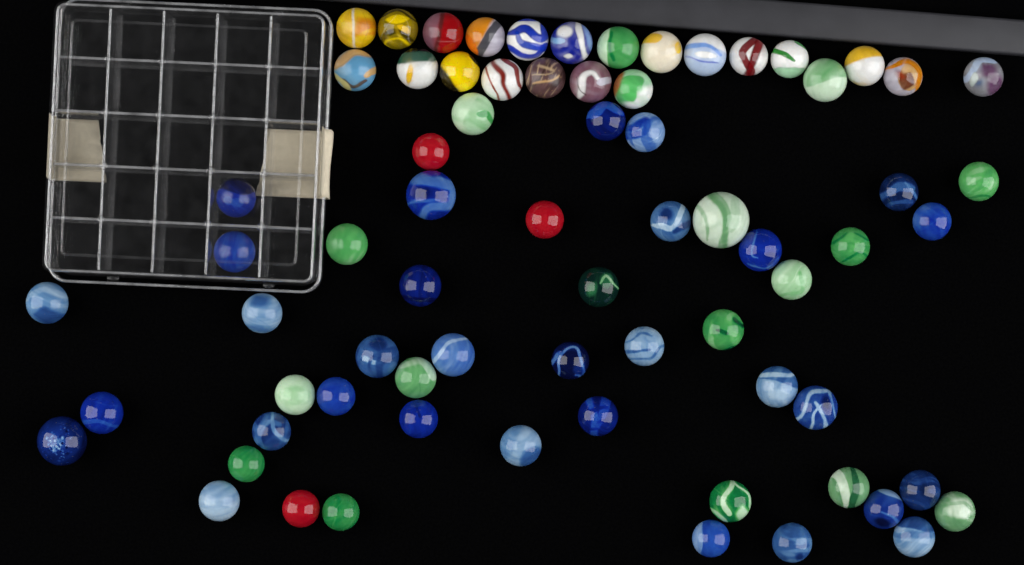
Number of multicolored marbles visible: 20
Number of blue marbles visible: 31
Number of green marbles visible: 17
